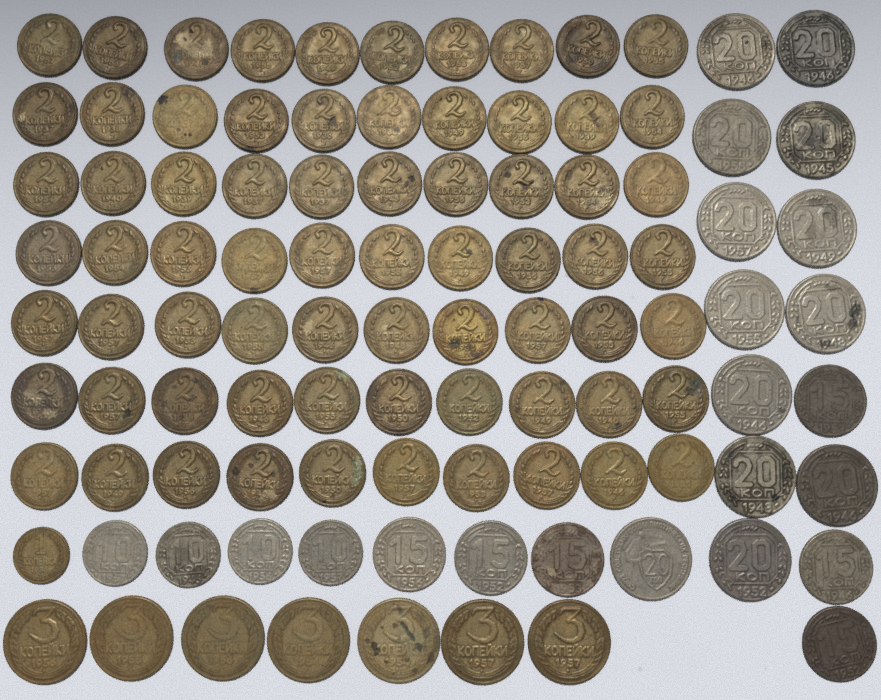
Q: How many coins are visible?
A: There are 101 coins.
